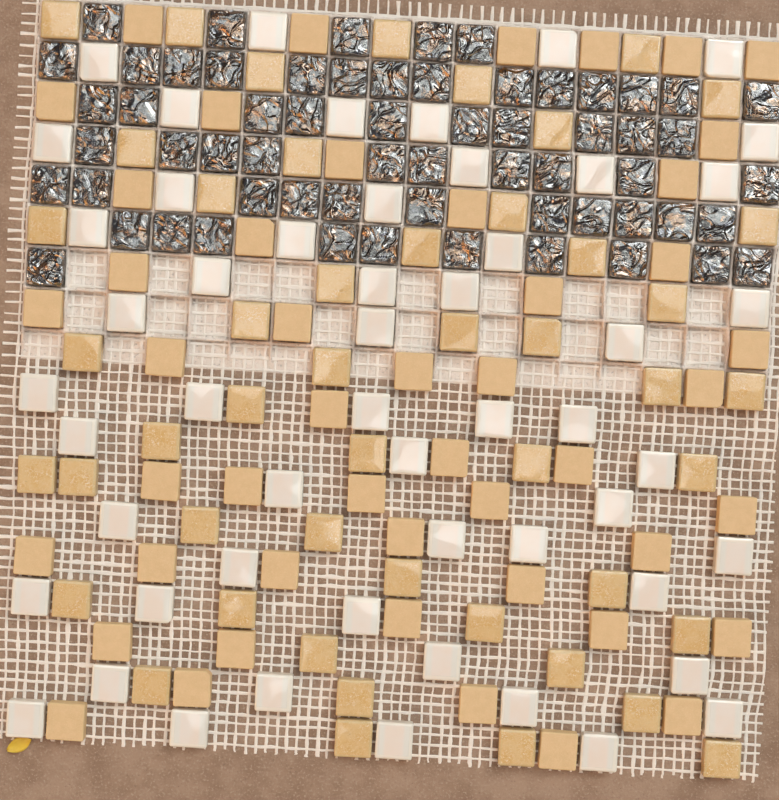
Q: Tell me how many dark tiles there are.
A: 61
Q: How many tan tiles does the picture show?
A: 96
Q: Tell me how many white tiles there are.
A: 53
